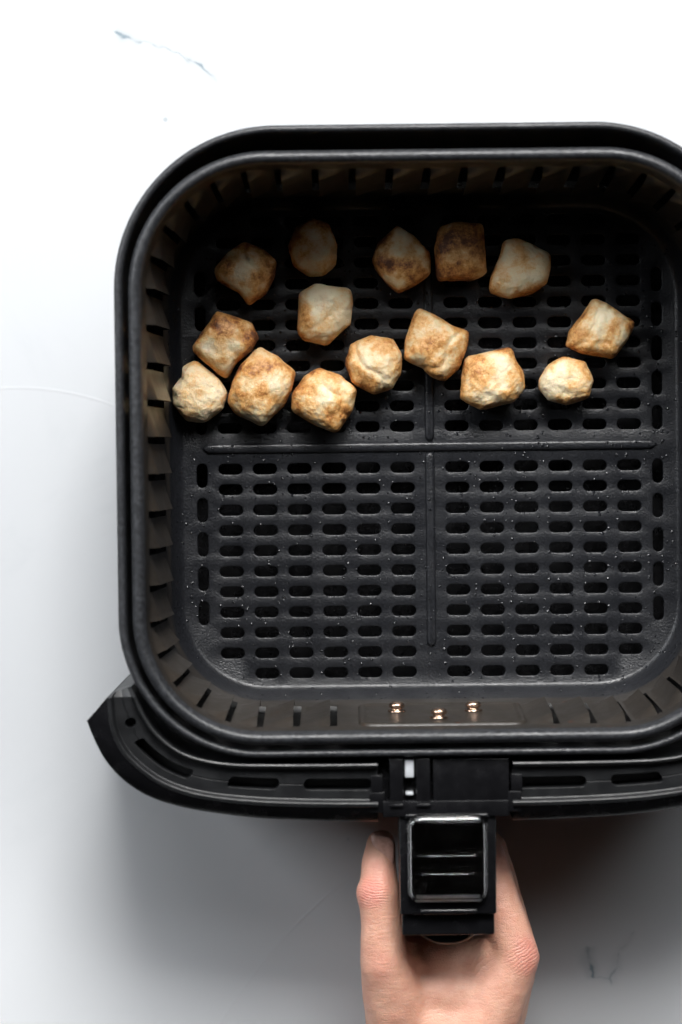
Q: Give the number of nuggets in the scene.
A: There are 15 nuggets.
